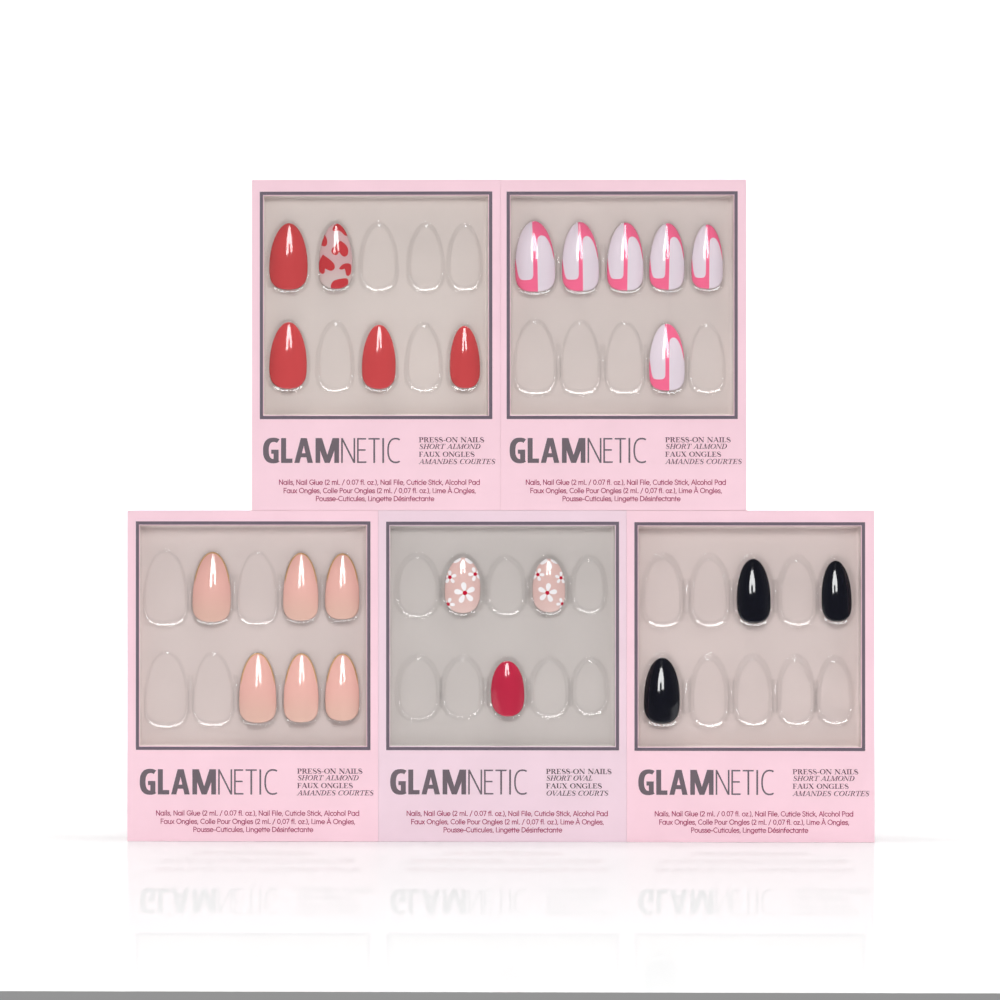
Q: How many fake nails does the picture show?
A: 23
